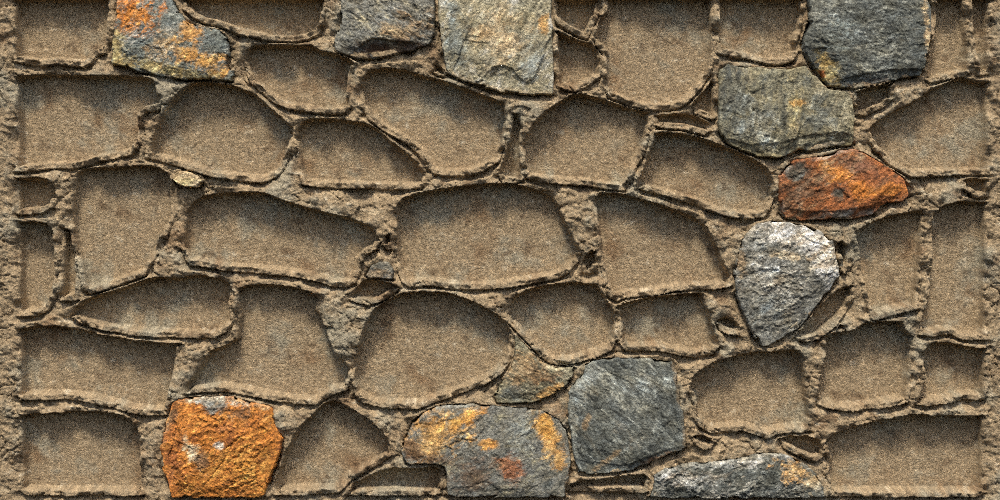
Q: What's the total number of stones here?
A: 14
